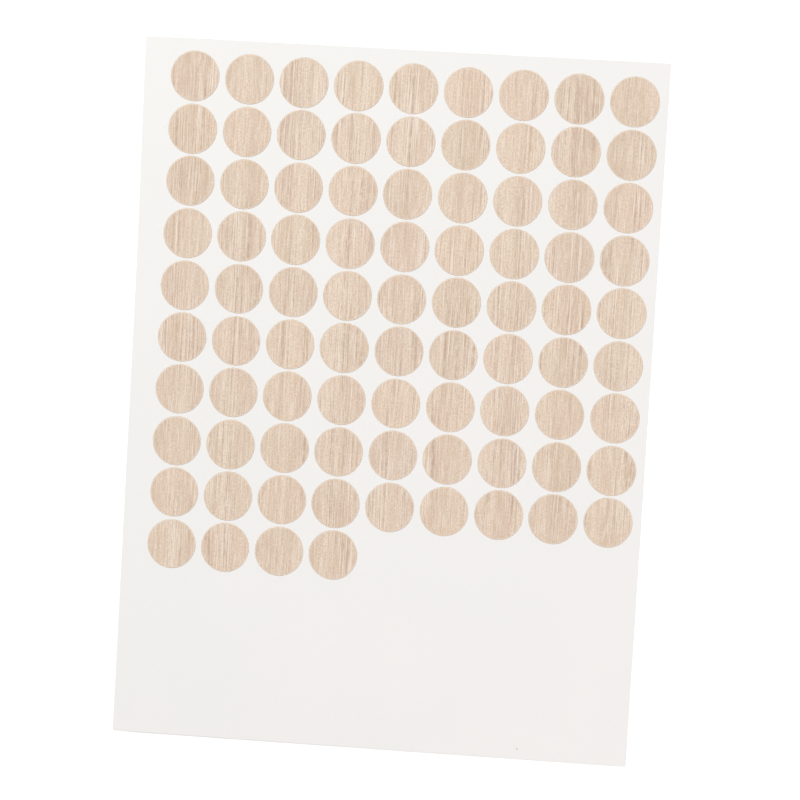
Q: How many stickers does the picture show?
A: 85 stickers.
